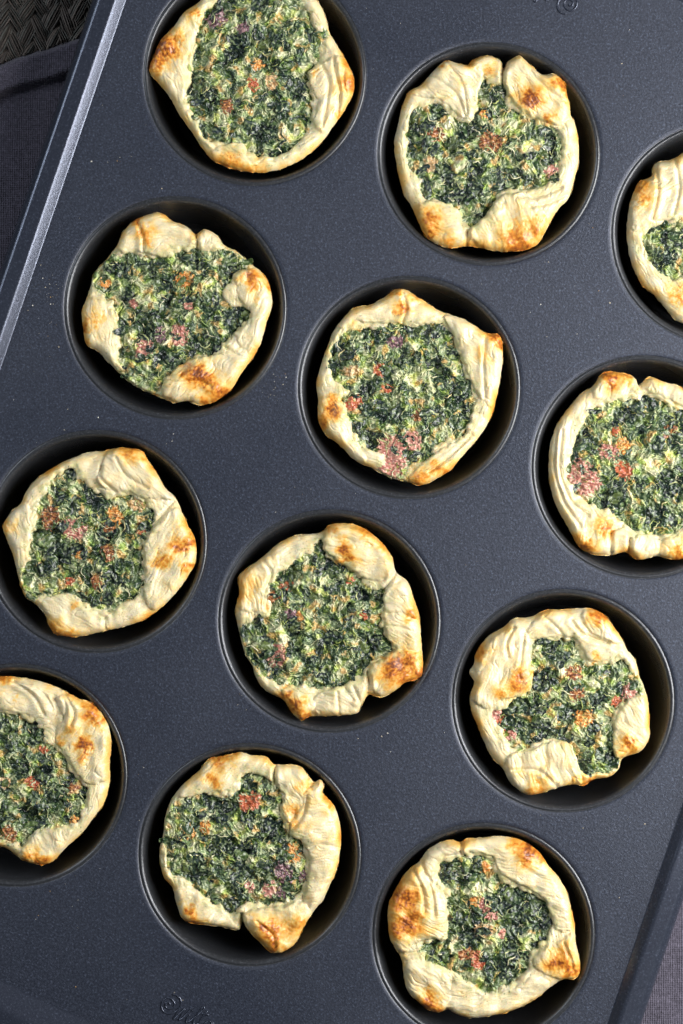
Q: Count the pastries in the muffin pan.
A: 12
